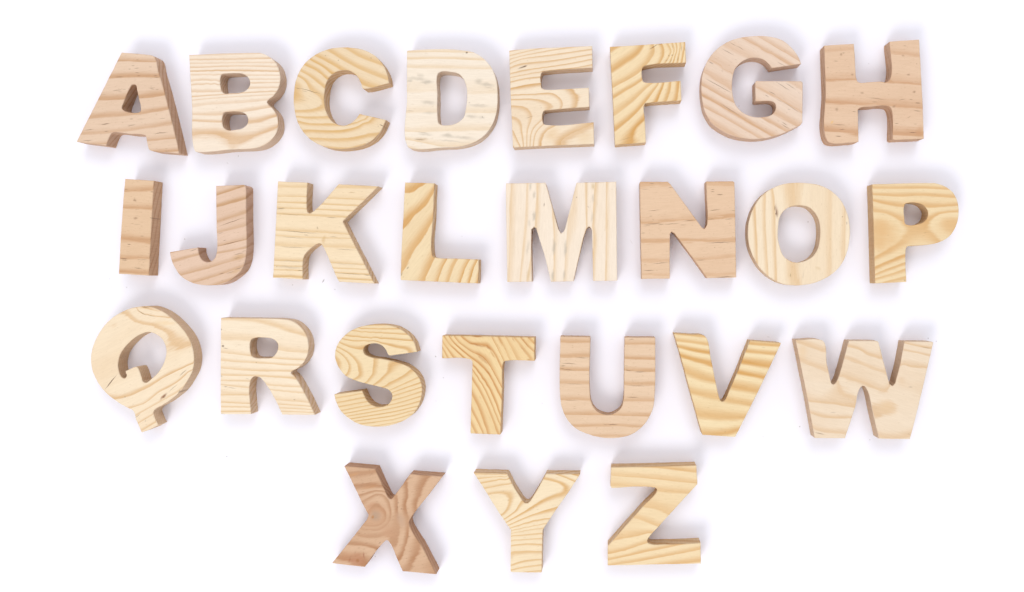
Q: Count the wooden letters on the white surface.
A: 26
